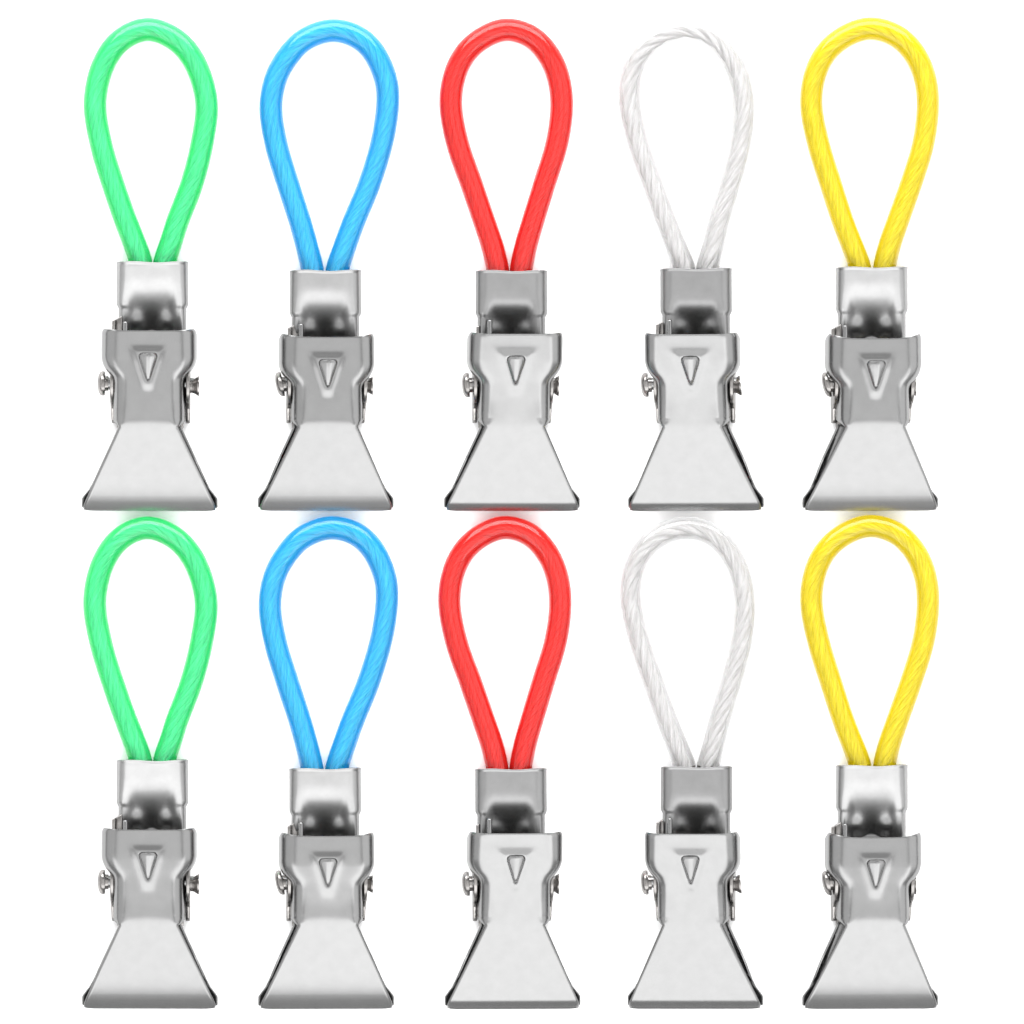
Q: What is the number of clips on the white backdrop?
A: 10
